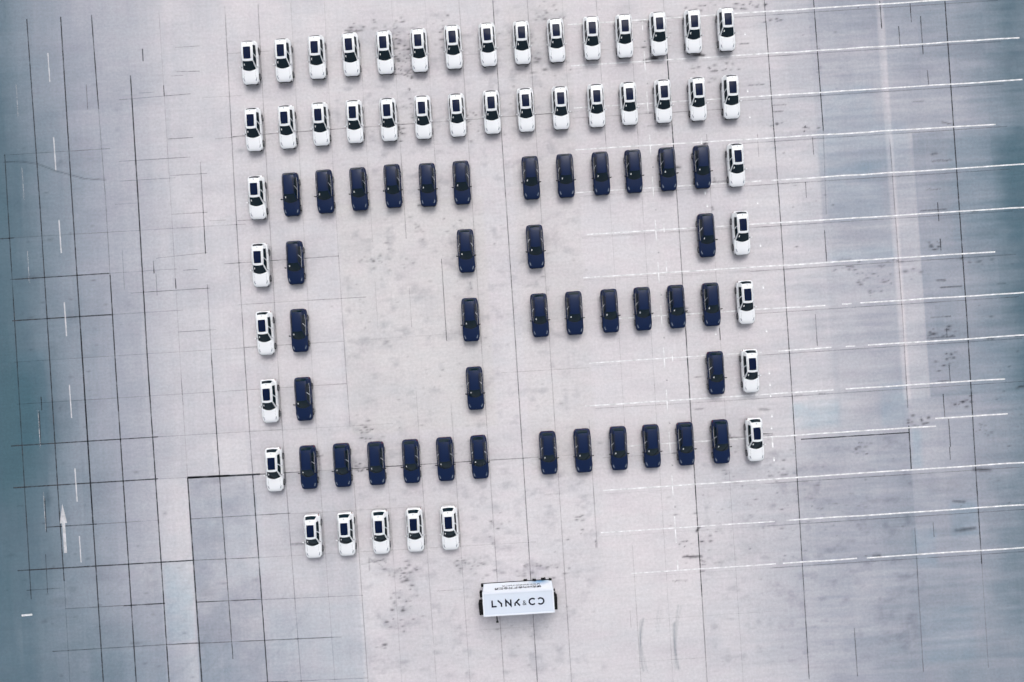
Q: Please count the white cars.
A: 45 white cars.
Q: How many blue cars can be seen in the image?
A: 39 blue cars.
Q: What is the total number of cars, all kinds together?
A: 84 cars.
